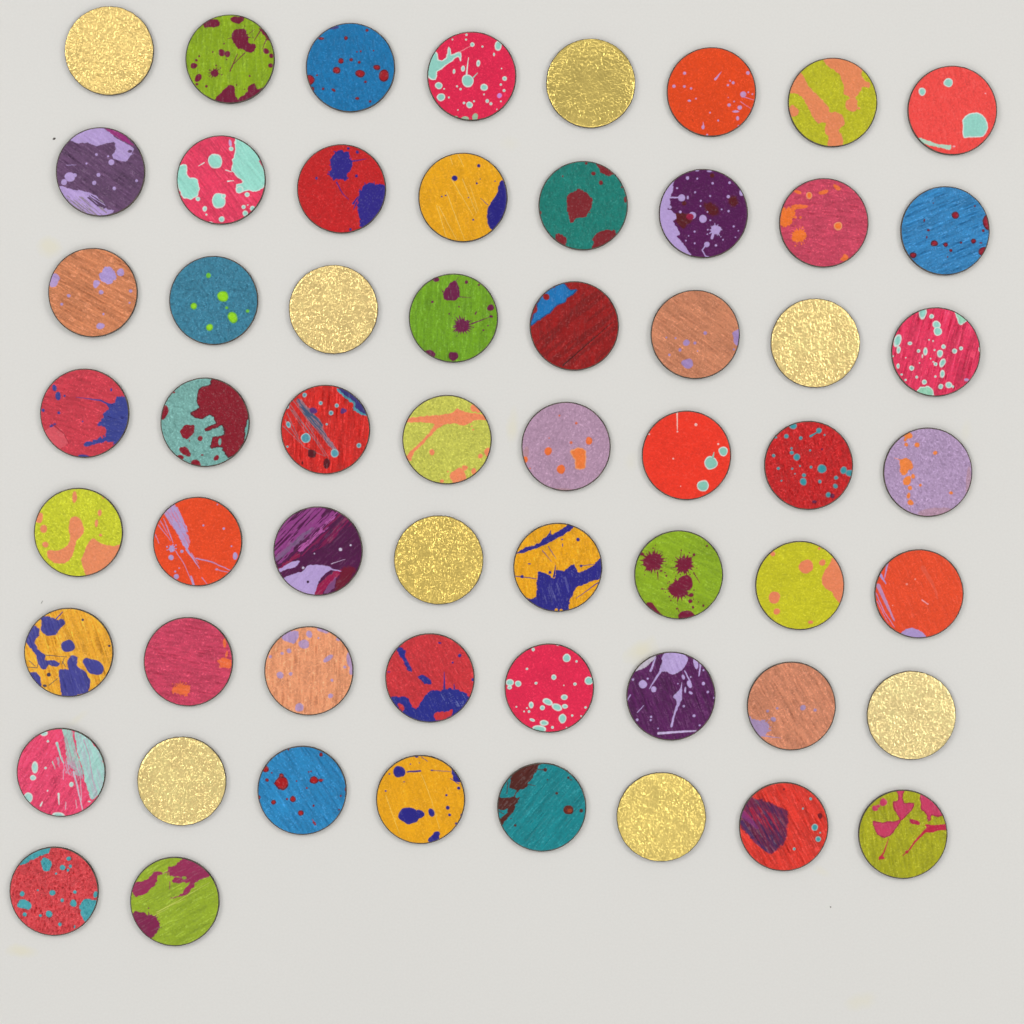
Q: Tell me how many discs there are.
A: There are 58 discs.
